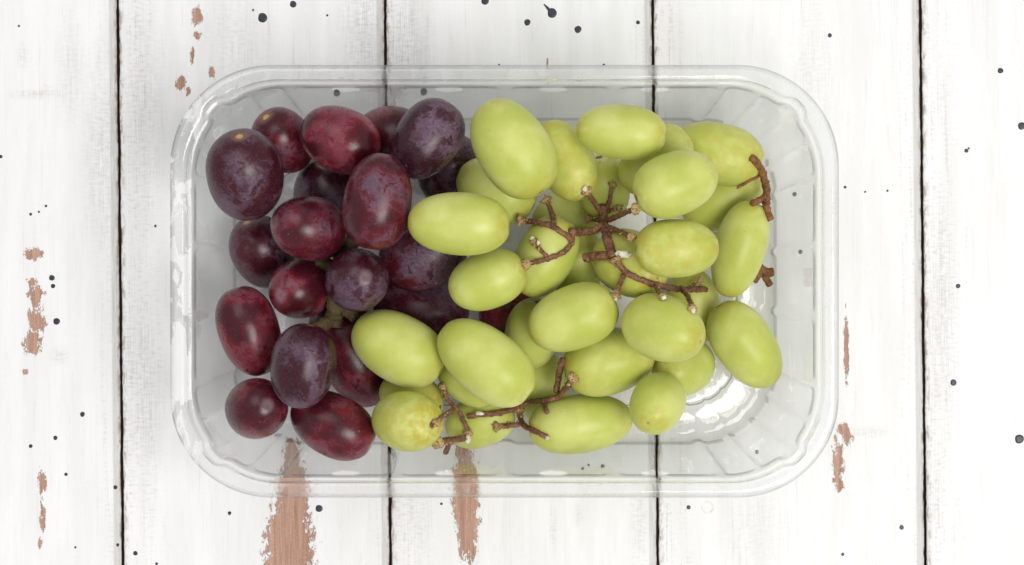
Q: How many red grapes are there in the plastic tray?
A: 20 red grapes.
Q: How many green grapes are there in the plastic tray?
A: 33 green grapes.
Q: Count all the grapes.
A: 53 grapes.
